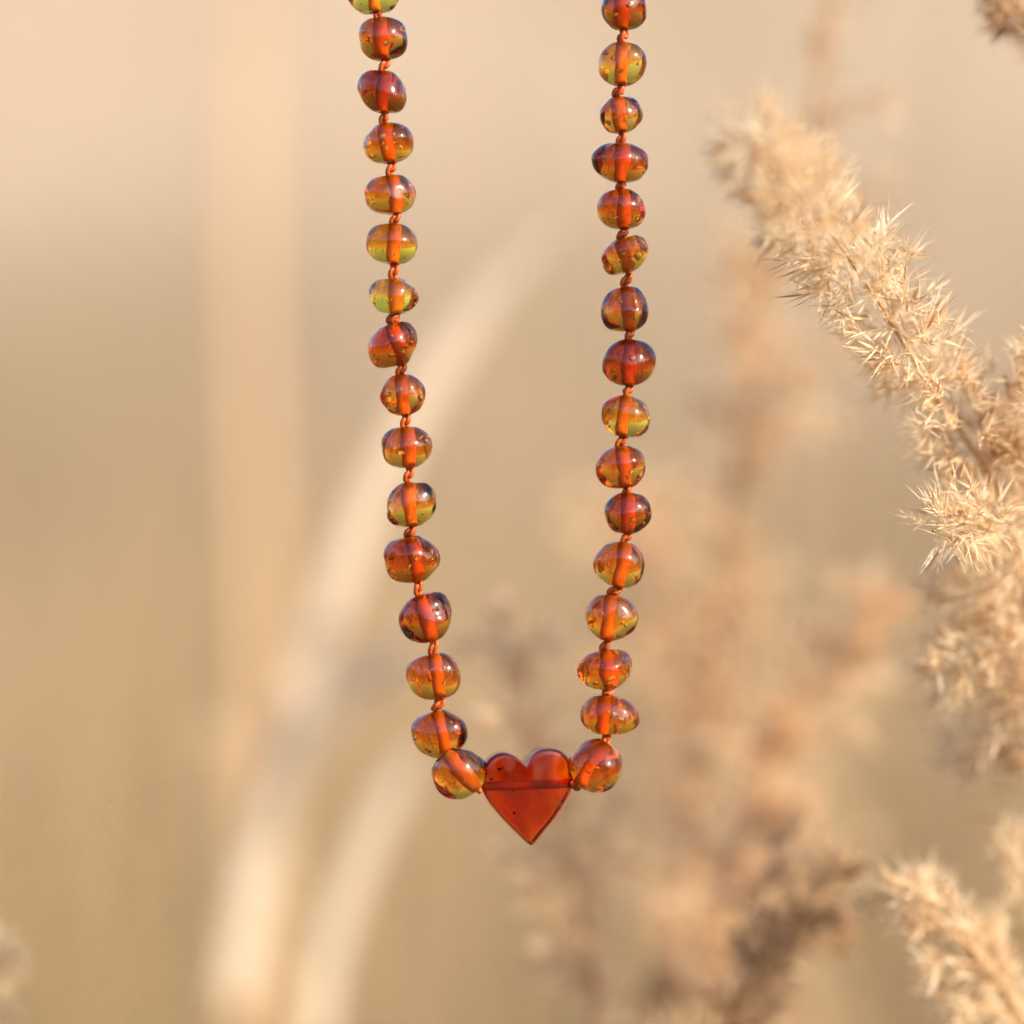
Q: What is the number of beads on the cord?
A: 32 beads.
